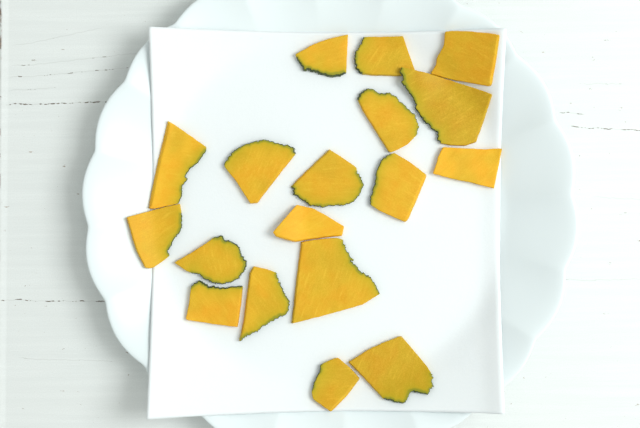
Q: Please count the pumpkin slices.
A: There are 18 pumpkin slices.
